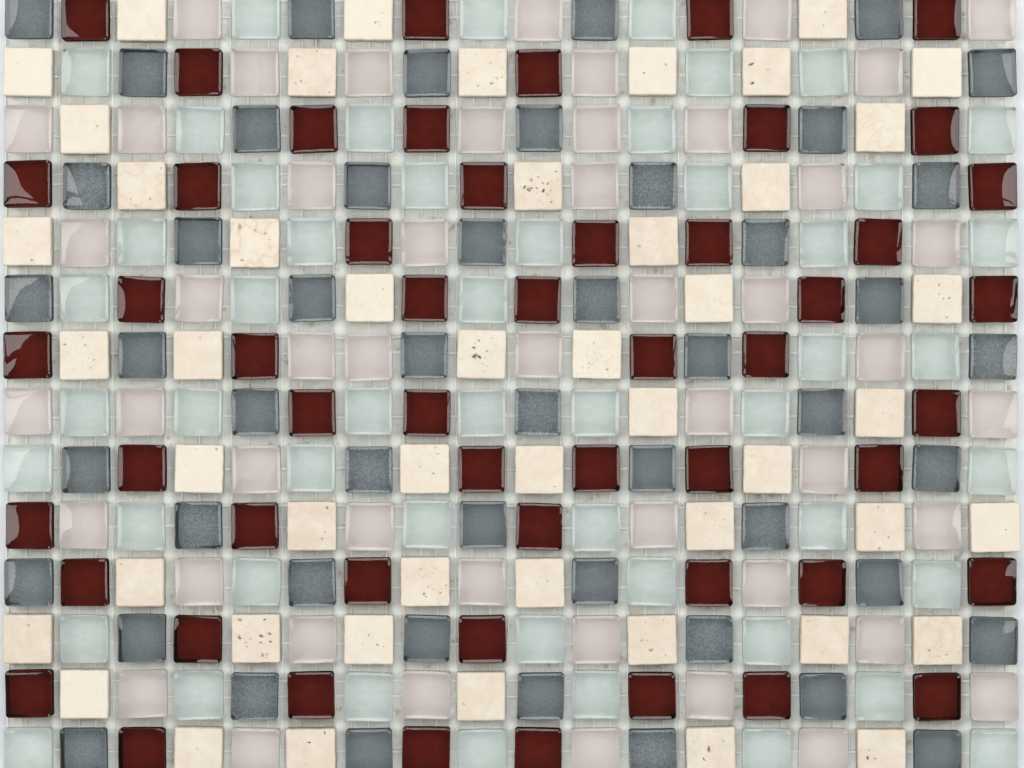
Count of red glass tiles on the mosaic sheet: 53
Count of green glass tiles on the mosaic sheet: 51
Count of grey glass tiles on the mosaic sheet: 50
